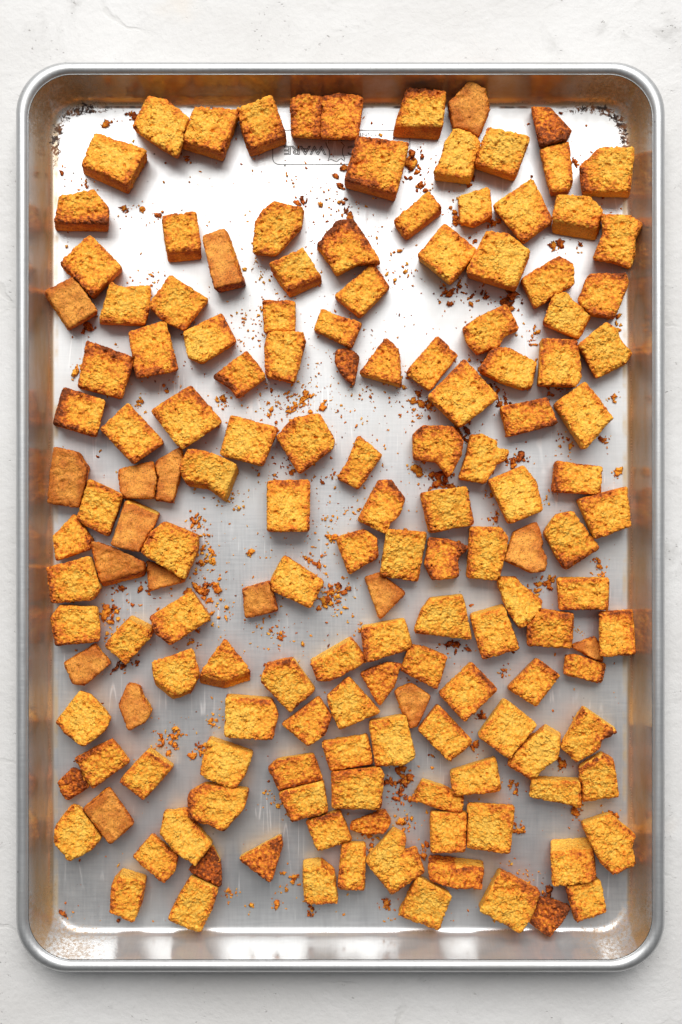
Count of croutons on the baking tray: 153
